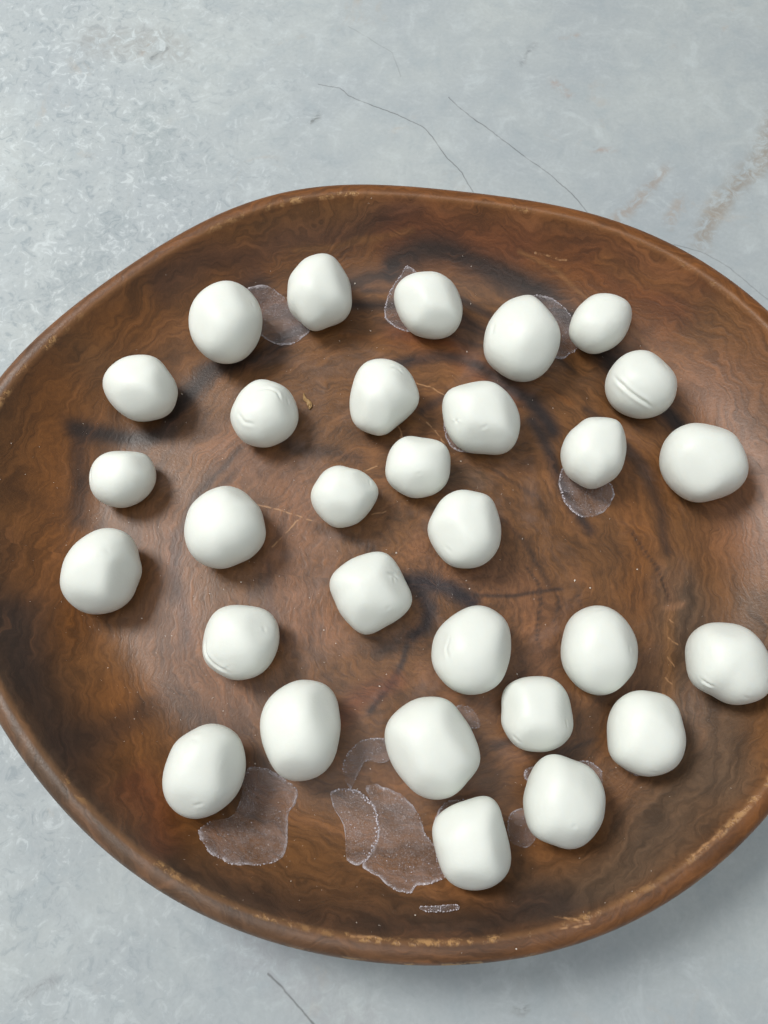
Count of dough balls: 30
